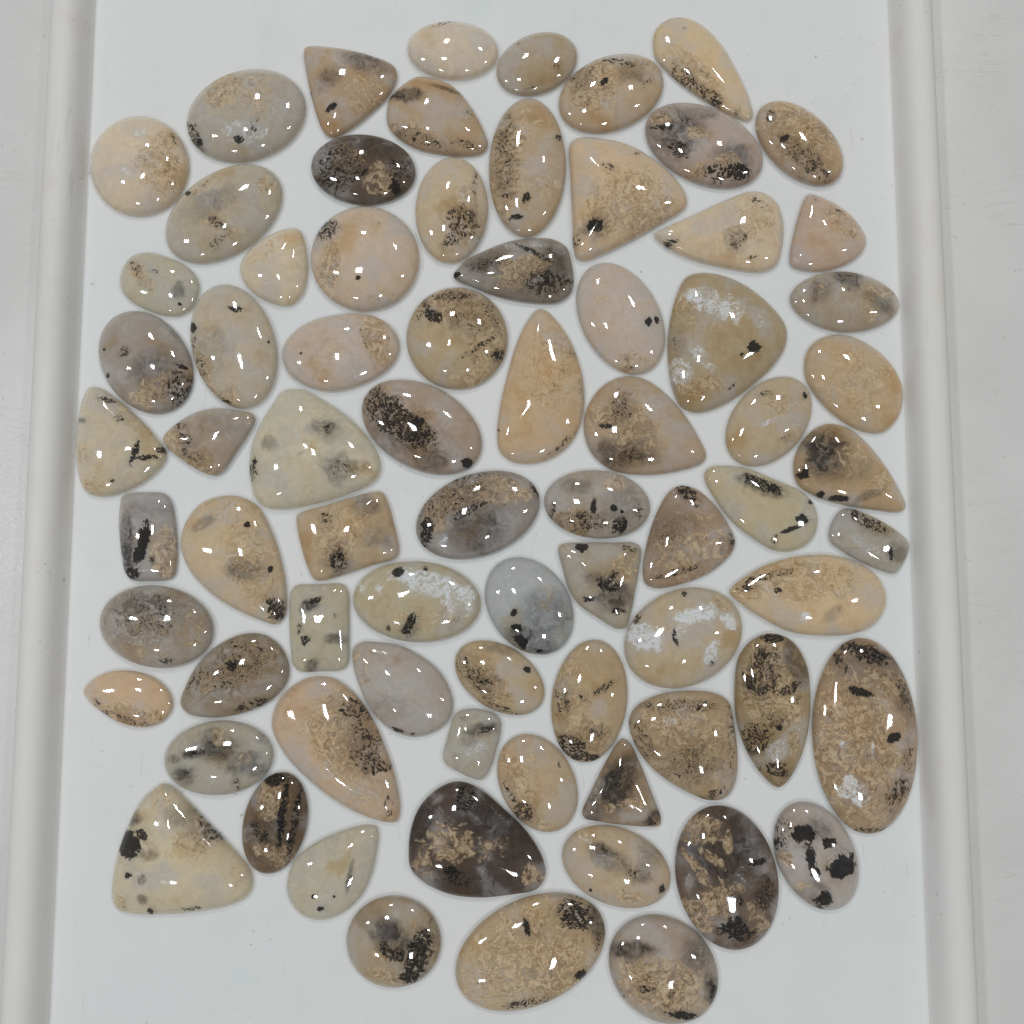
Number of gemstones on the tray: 75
